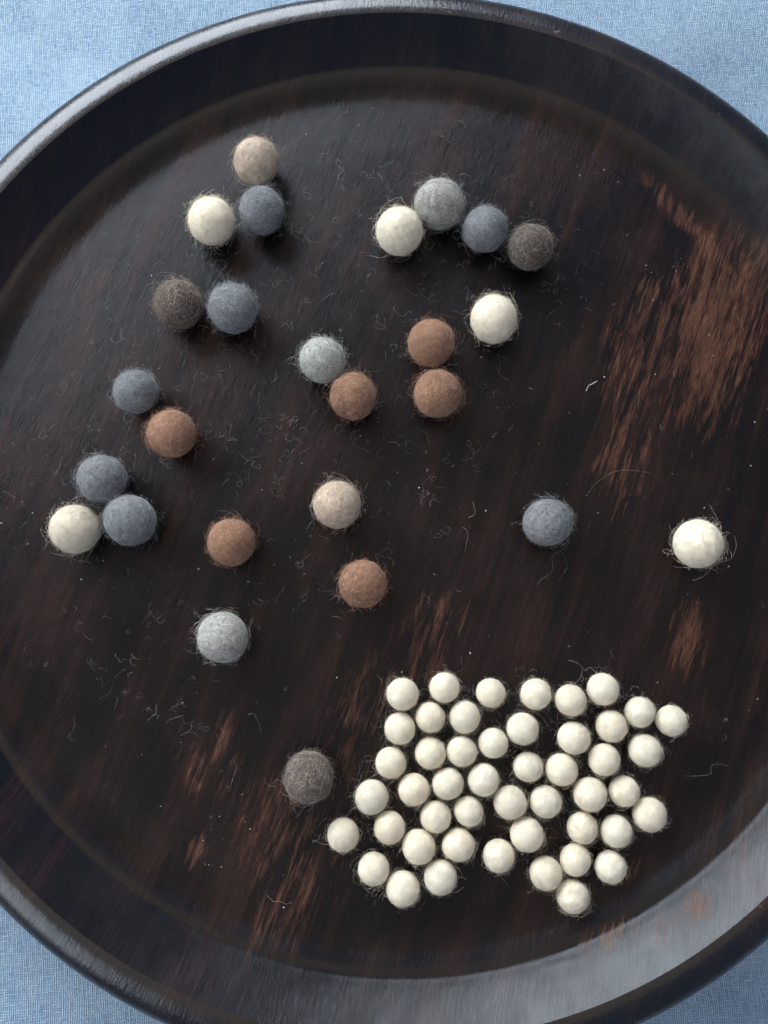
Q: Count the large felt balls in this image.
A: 26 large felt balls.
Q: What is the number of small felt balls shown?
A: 48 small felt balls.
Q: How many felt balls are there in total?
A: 74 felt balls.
